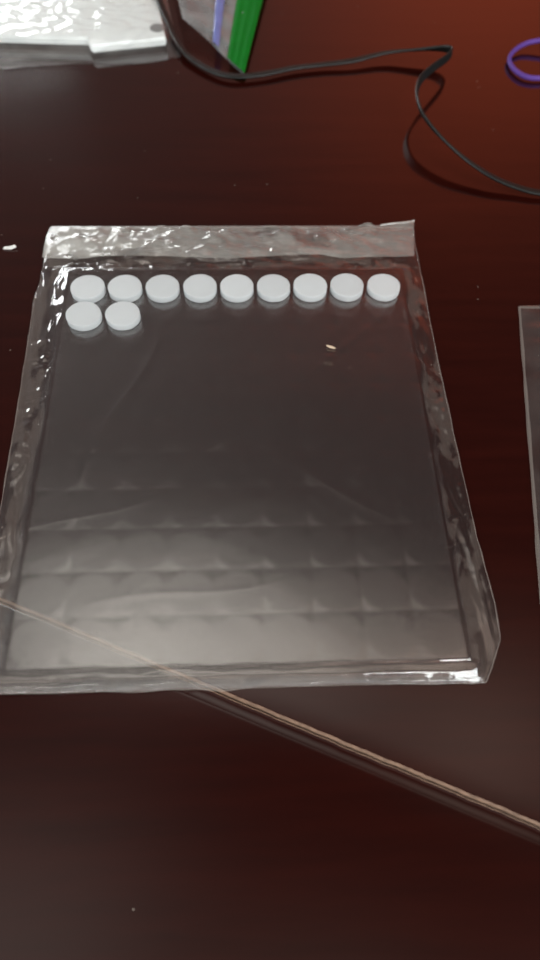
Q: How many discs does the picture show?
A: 11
